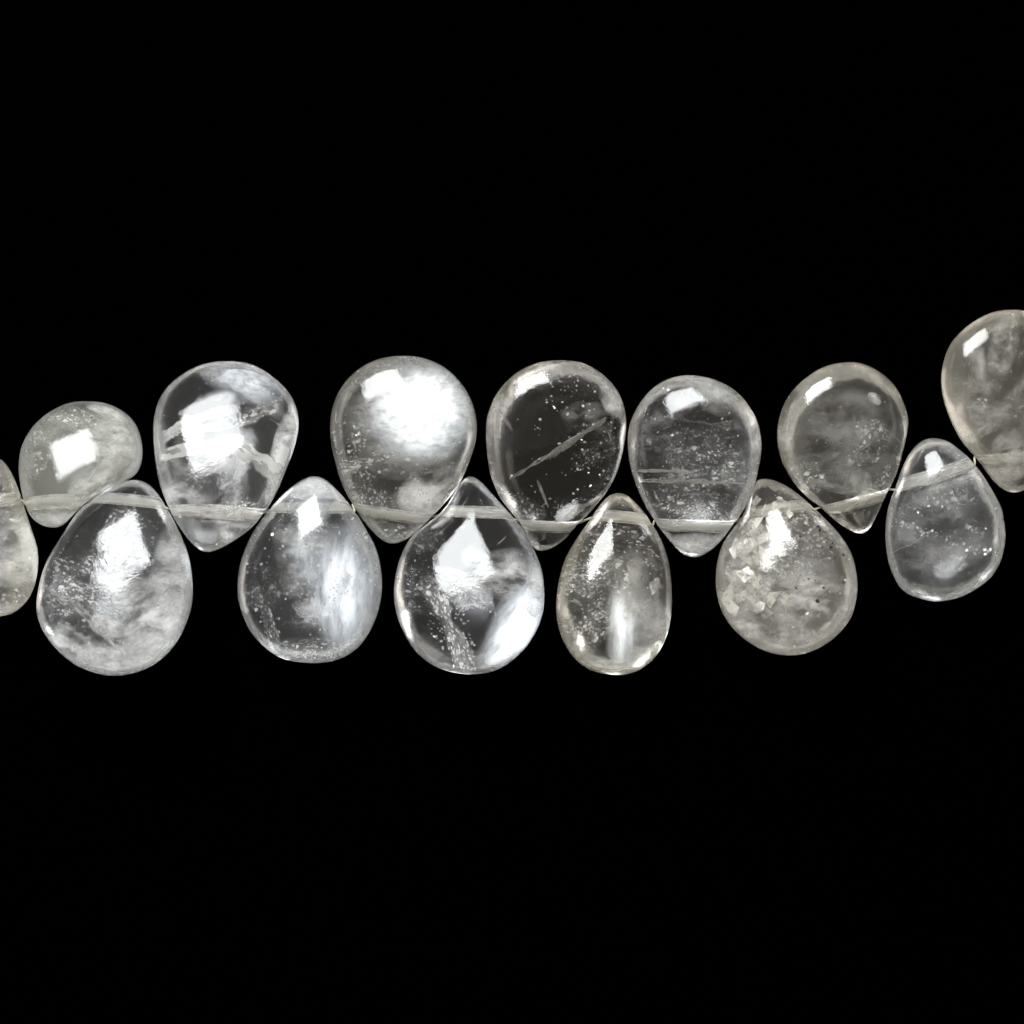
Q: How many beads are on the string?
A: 14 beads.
